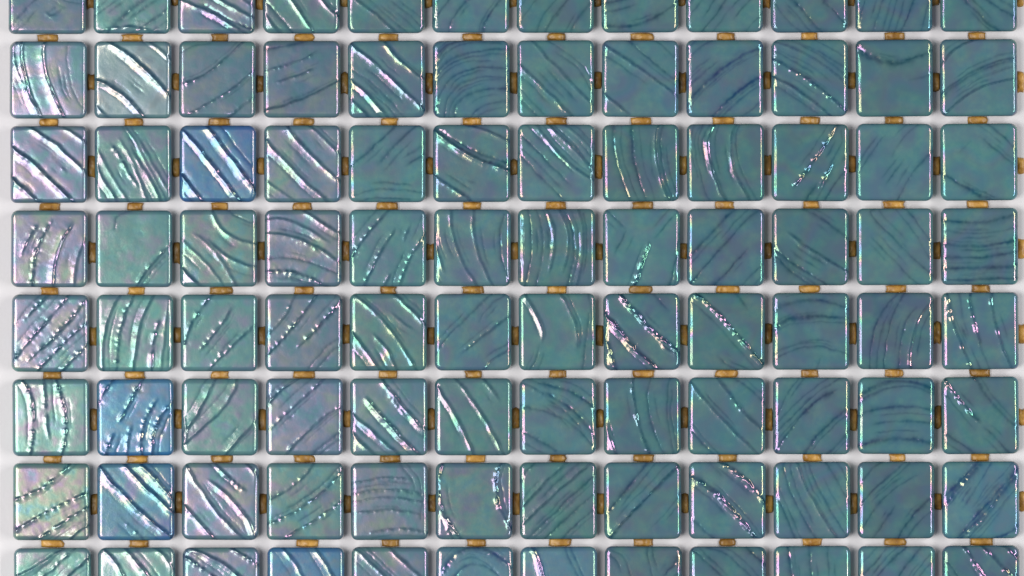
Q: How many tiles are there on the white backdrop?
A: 96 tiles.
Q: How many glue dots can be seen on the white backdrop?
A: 167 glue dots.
